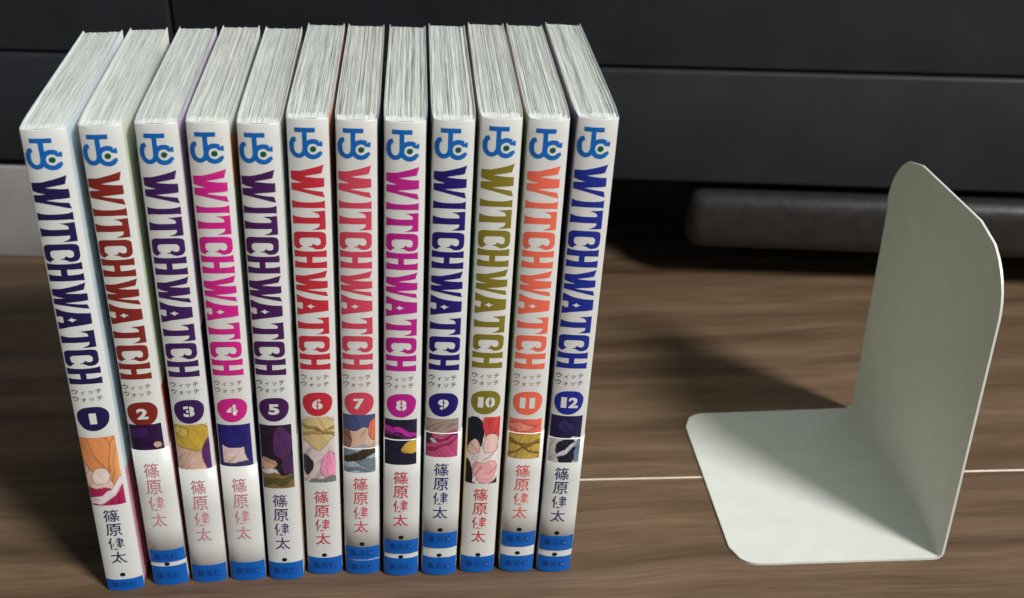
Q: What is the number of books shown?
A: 12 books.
